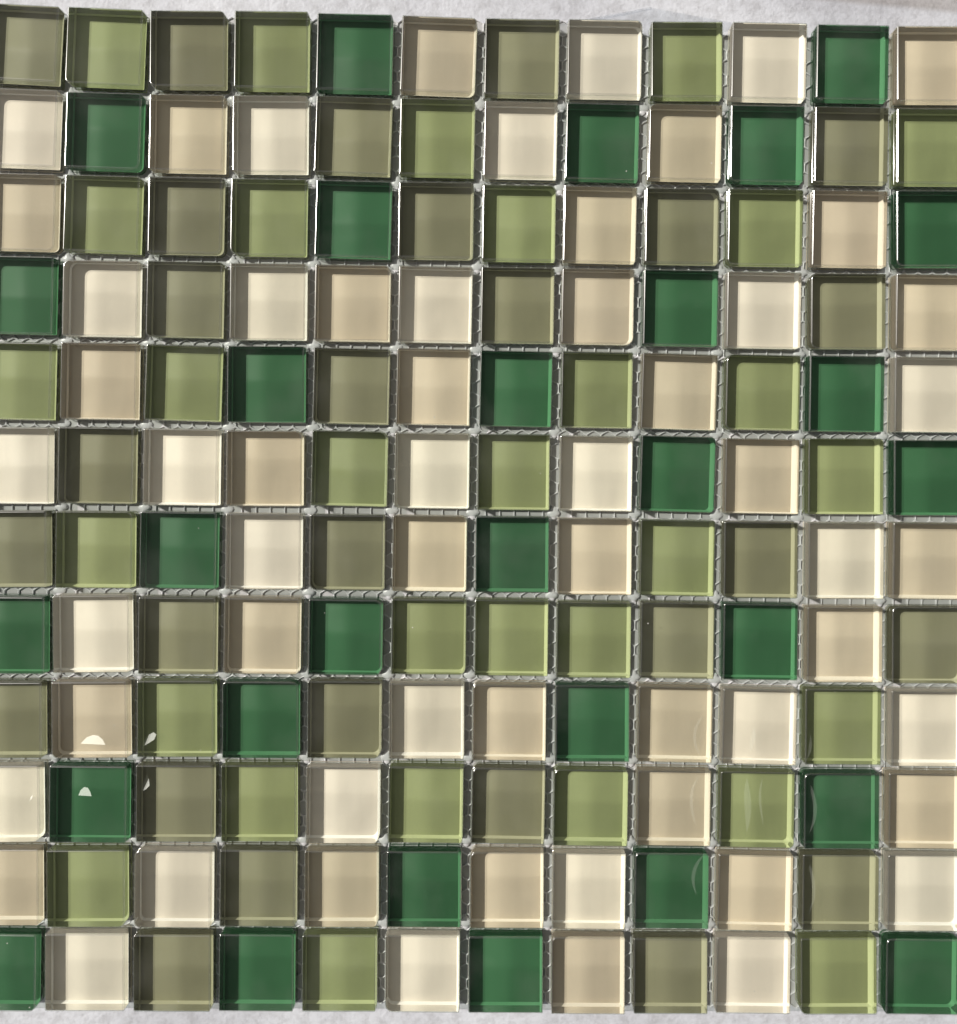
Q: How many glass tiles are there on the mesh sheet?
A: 144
